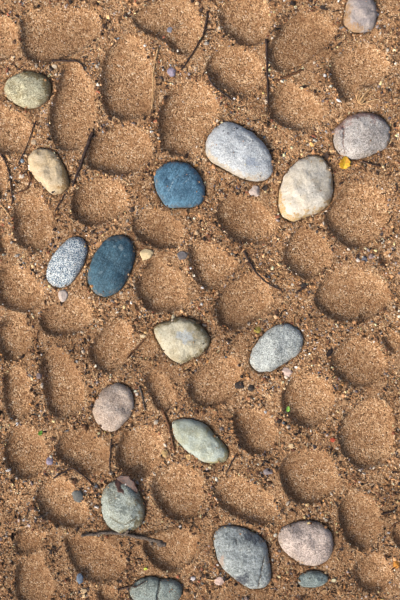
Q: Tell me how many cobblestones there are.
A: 18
